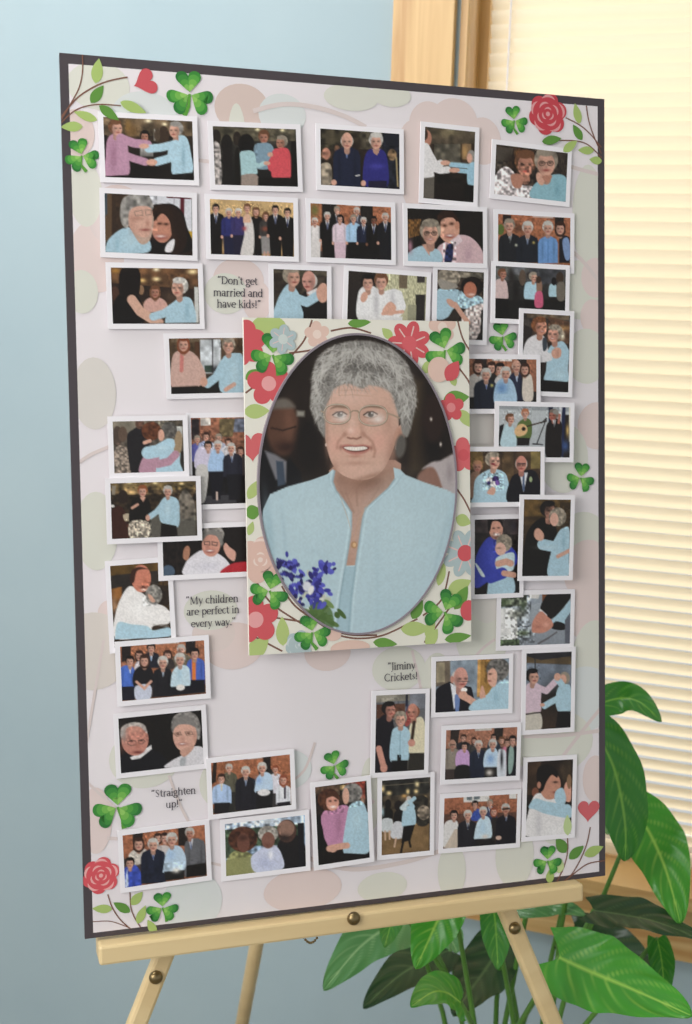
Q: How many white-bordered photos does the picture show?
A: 41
